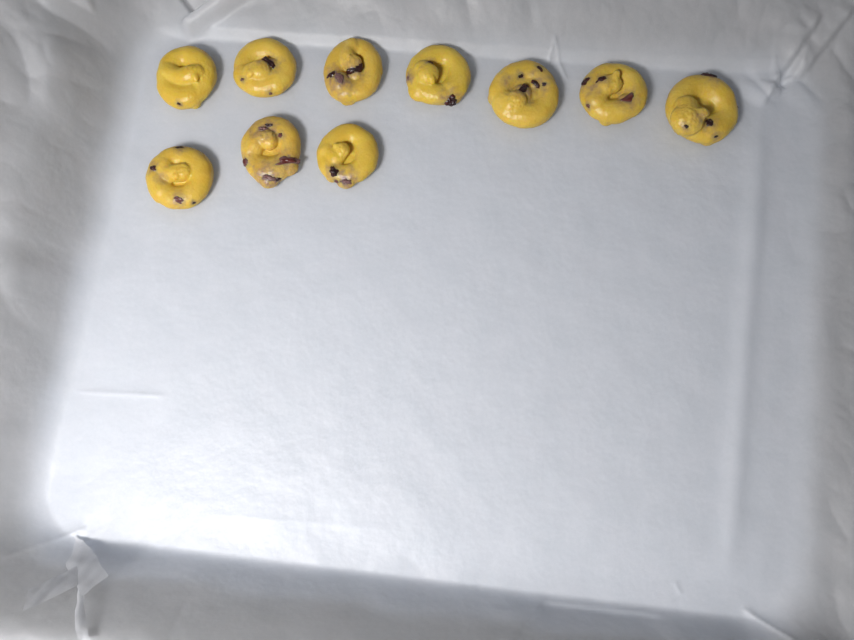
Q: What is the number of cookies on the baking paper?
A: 10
